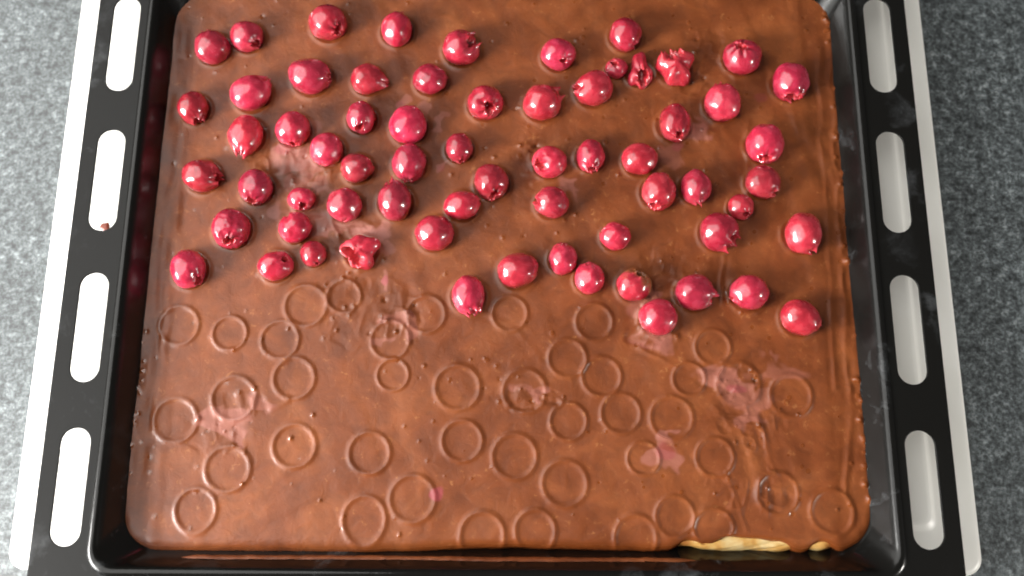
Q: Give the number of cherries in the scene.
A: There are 65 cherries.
